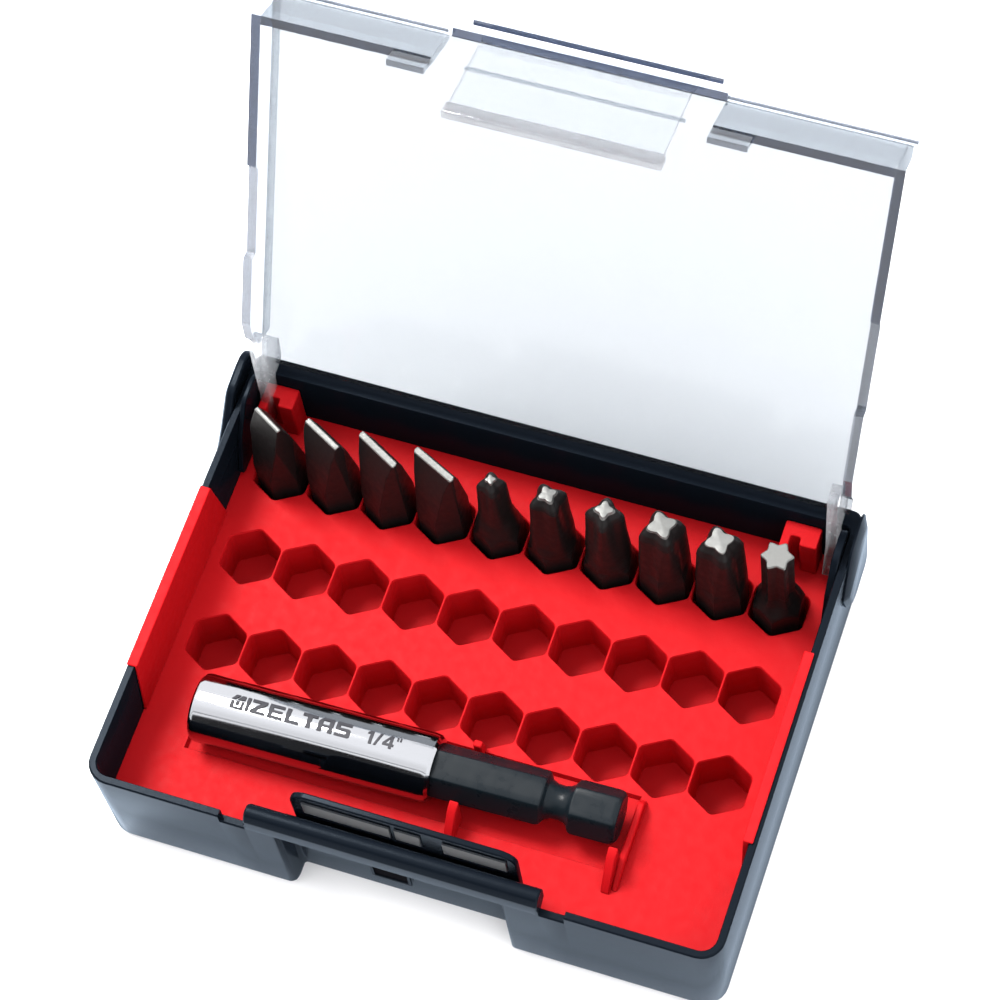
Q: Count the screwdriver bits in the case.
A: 10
